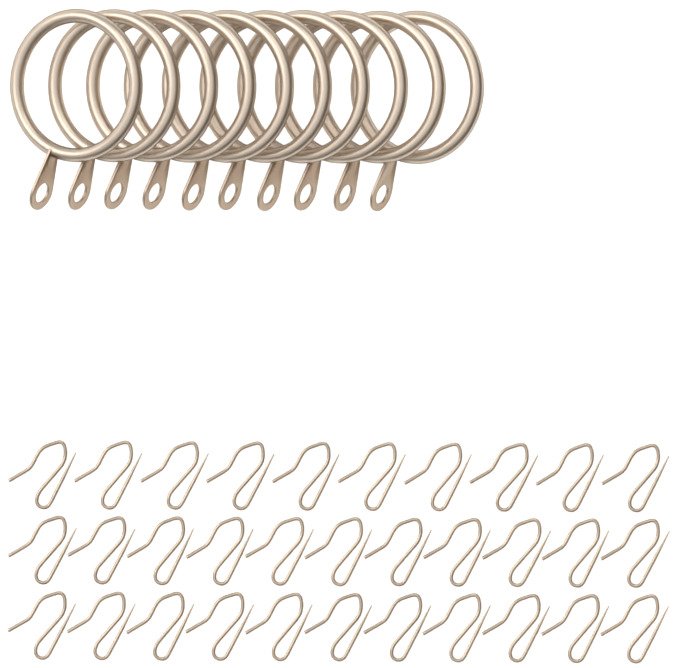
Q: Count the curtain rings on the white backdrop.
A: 10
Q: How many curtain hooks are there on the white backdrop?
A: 32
